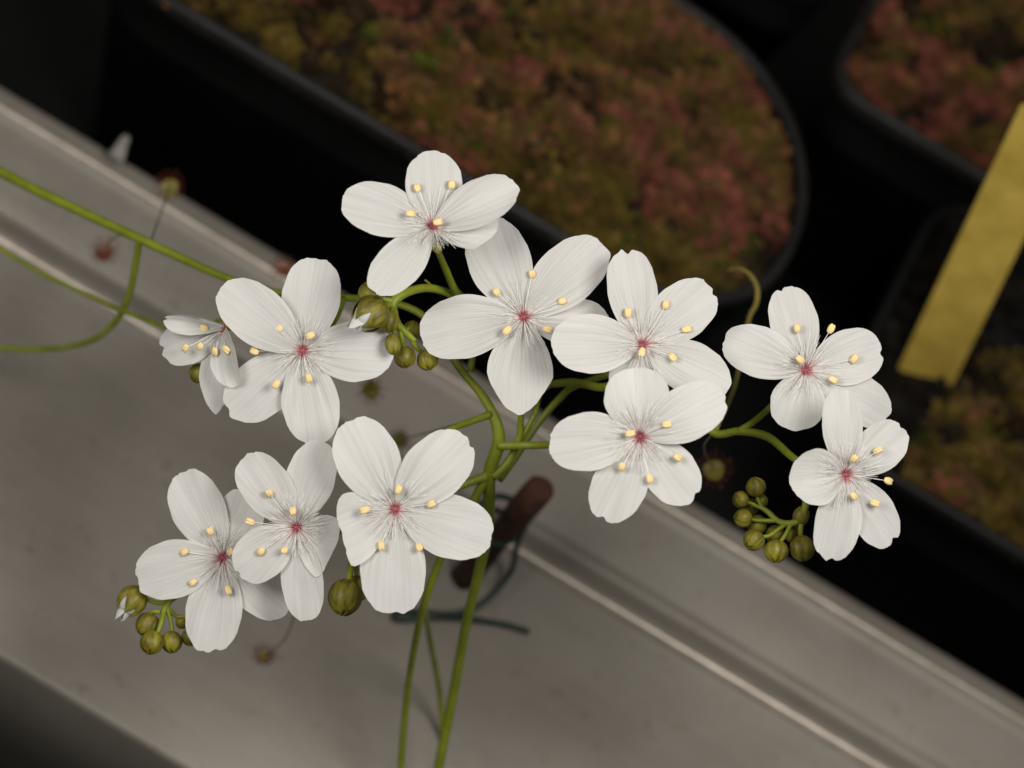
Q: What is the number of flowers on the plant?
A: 11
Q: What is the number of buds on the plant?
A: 28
